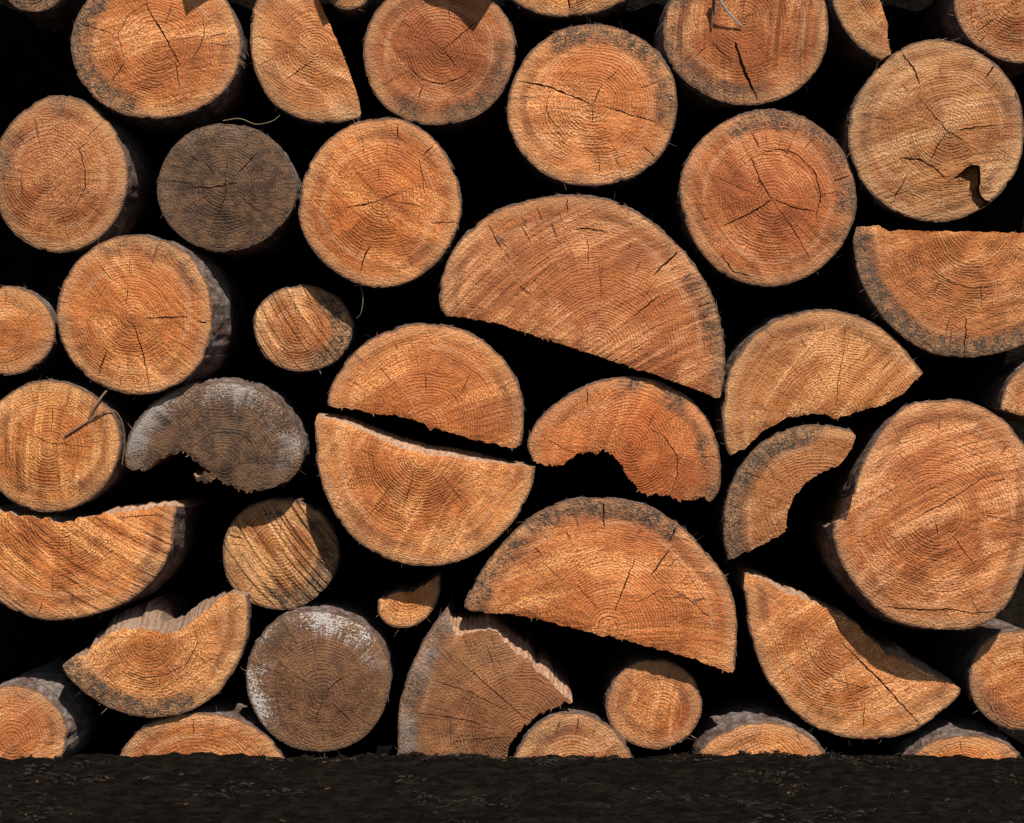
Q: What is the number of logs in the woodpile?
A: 44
